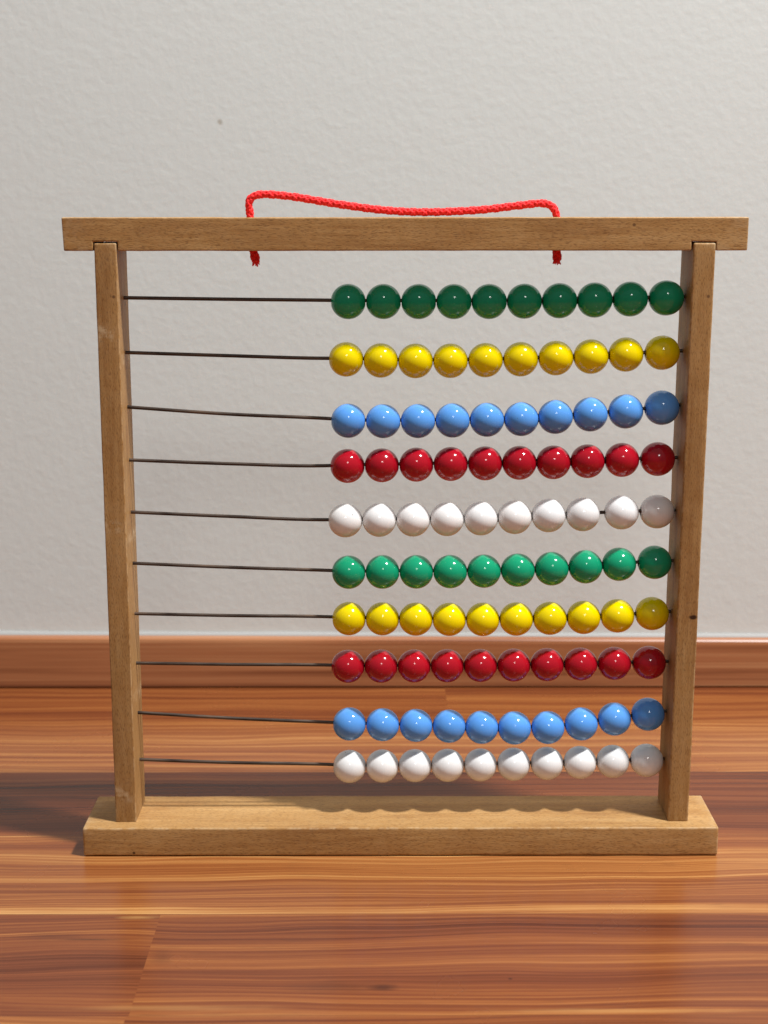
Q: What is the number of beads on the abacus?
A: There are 100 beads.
